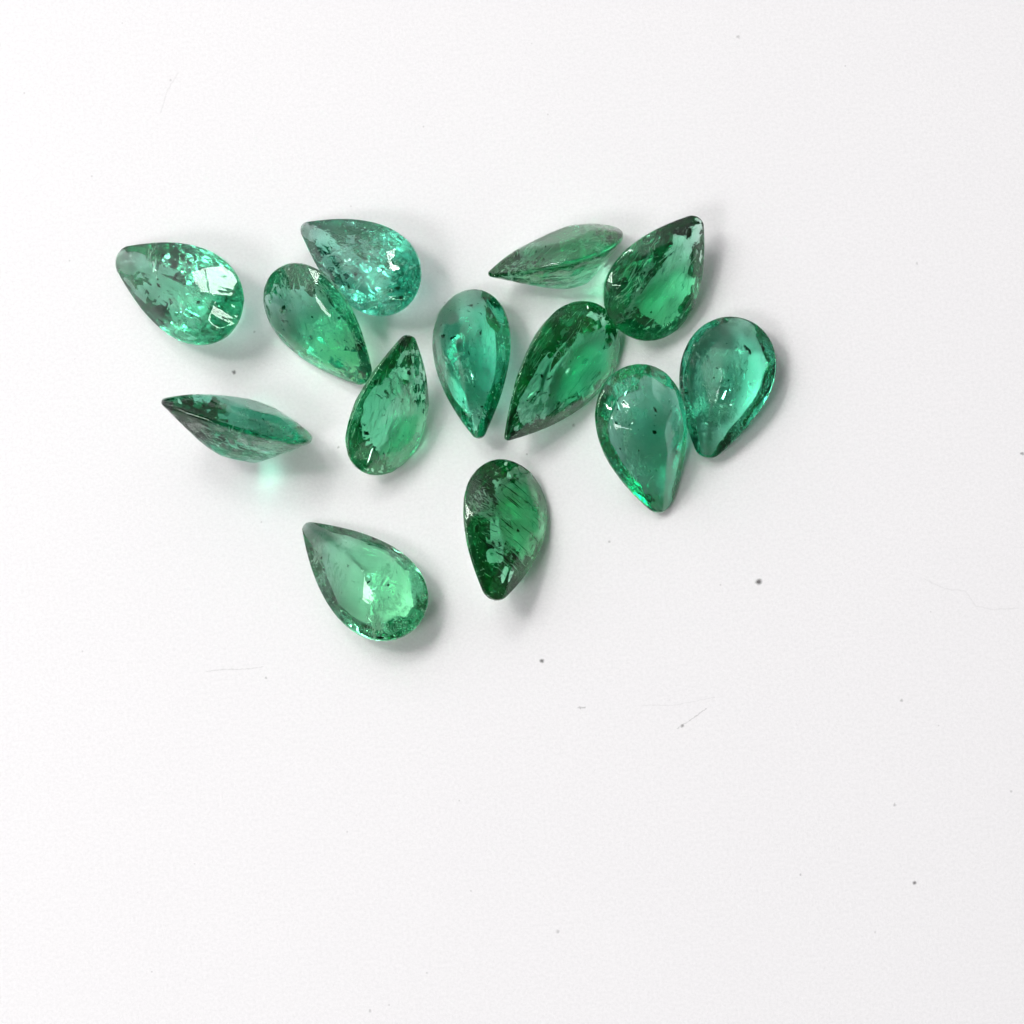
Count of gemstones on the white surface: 13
